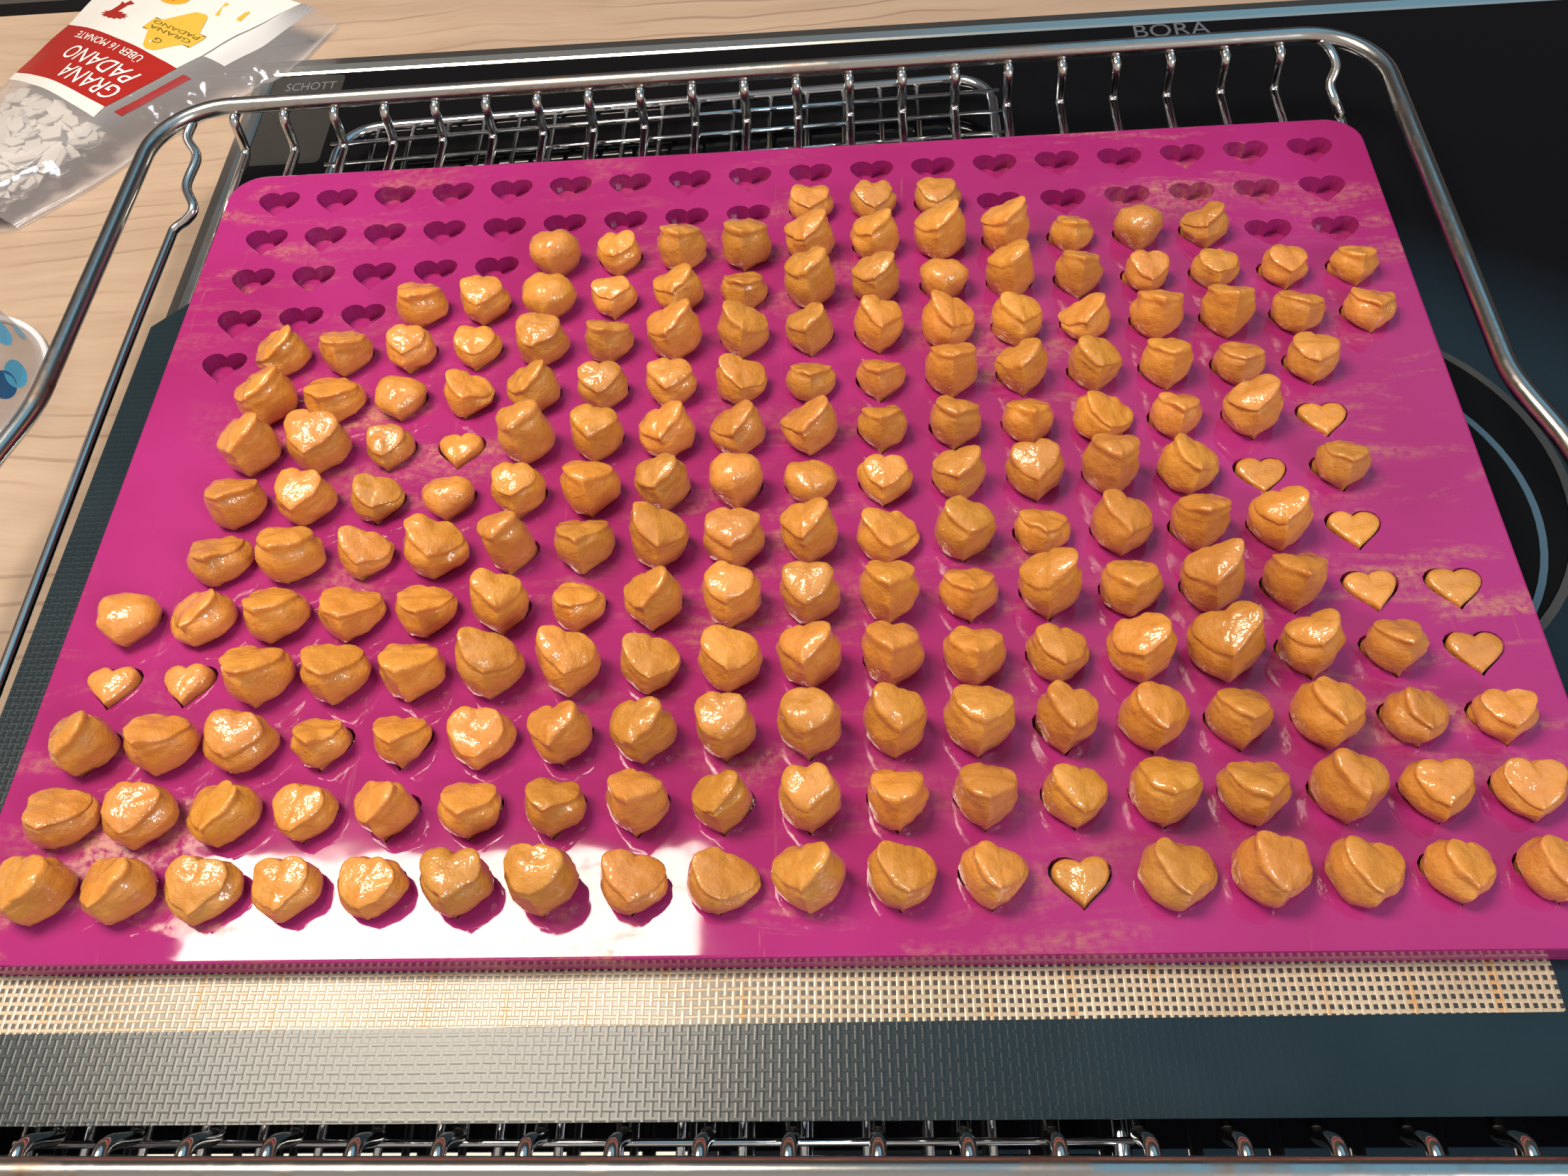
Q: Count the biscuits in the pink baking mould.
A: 200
